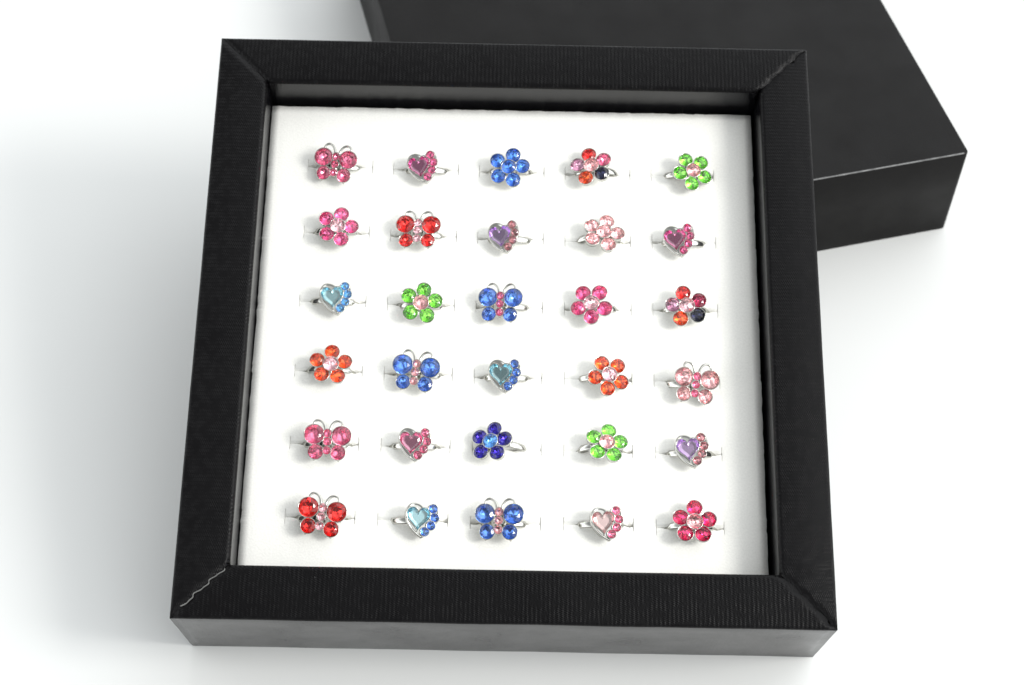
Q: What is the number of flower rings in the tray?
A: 13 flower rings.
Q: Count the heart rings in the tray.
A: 9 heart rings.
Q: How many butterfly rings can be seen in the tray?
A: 8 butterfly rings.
